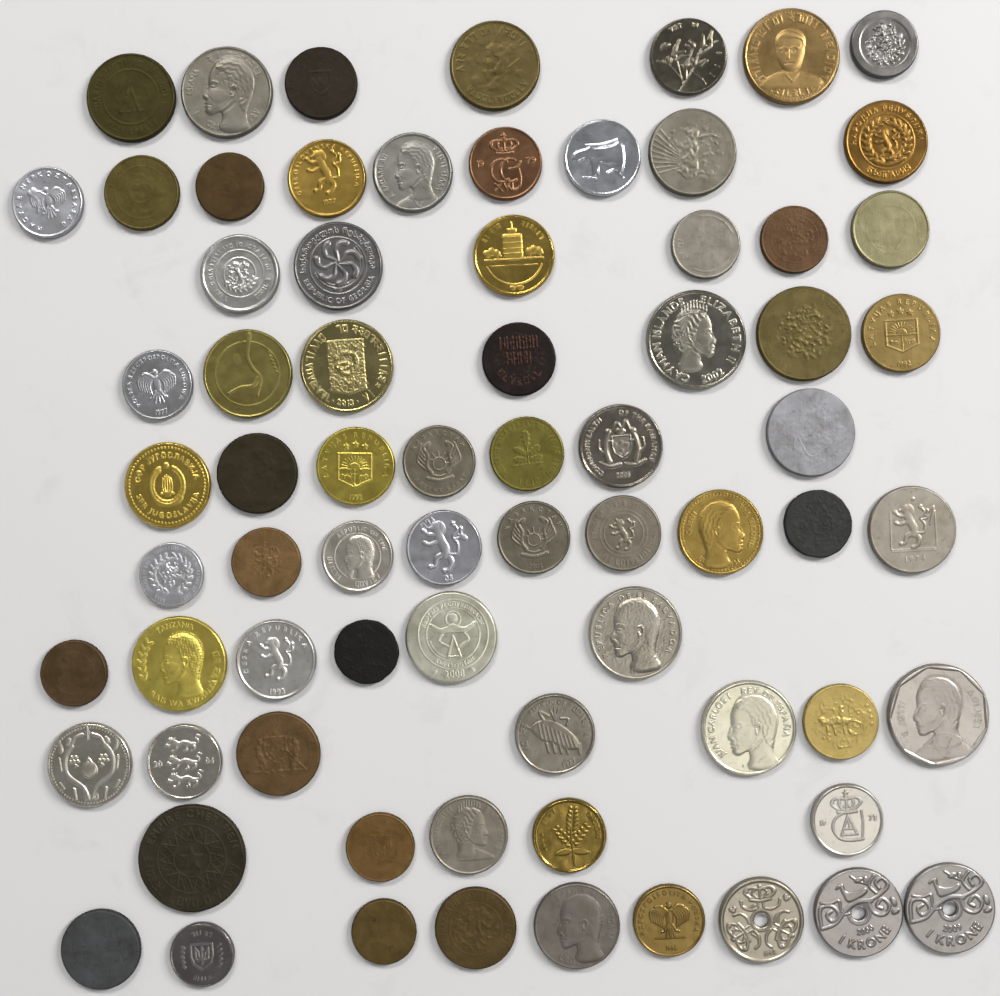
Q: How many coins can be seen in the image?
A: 72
